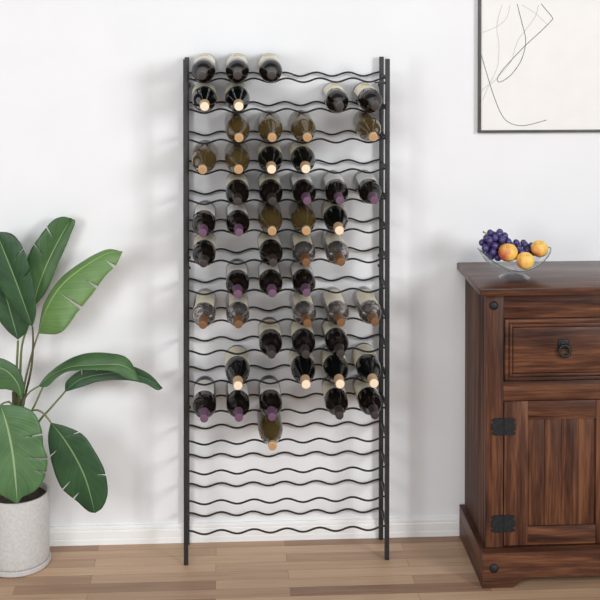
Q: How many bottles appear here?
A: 50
